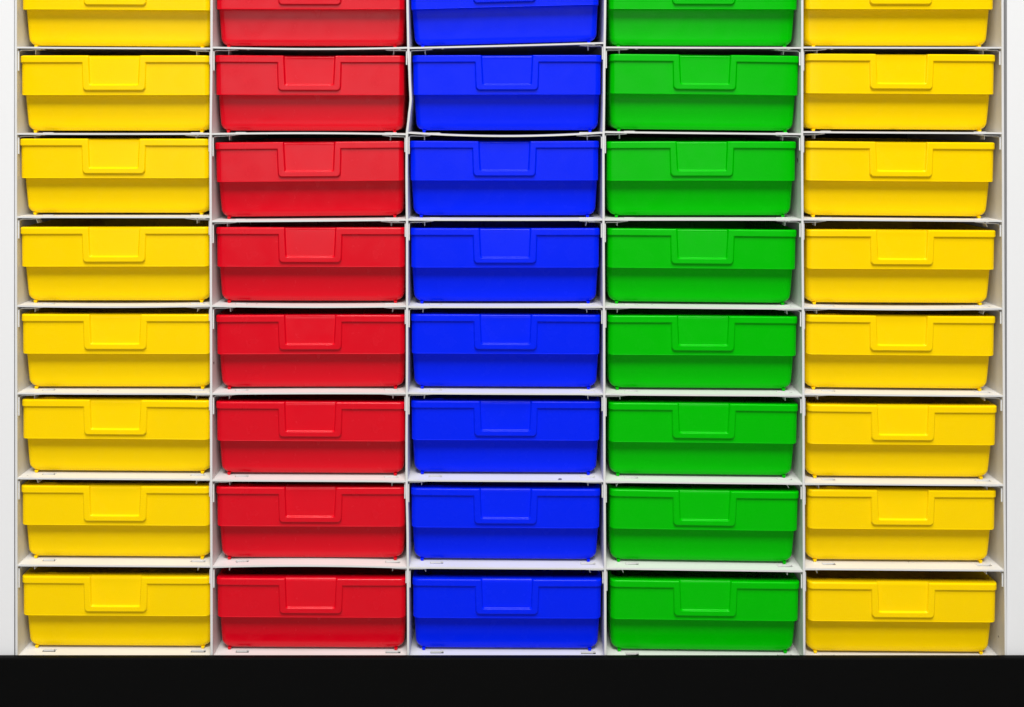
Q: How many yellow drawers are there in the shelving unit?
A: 16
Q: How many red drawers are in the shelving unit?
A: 8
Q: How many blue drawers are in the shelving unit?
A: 8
